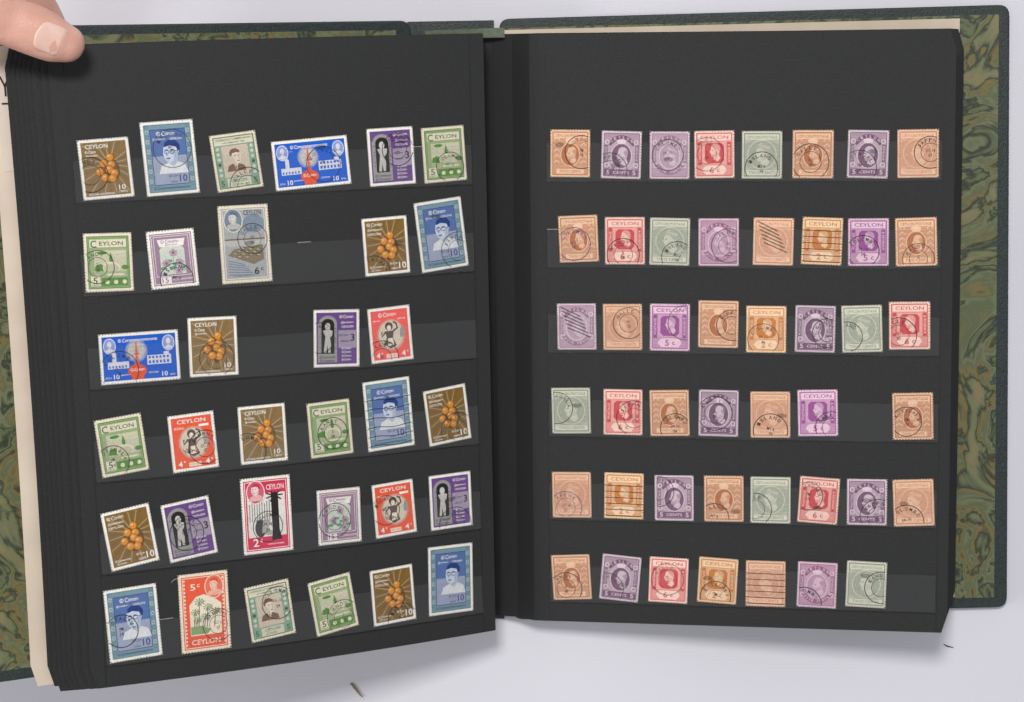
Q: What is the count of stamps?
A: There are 79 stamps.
